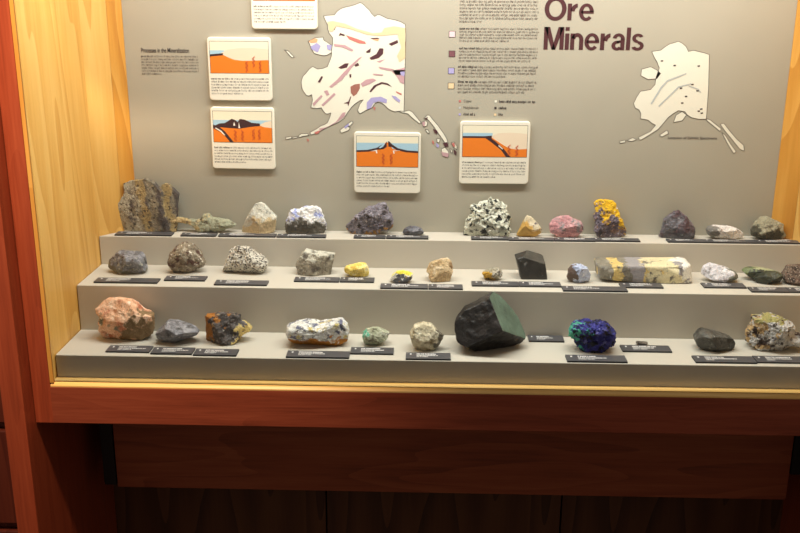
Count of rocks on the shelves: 38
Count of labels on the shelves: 38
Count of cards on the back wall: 5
